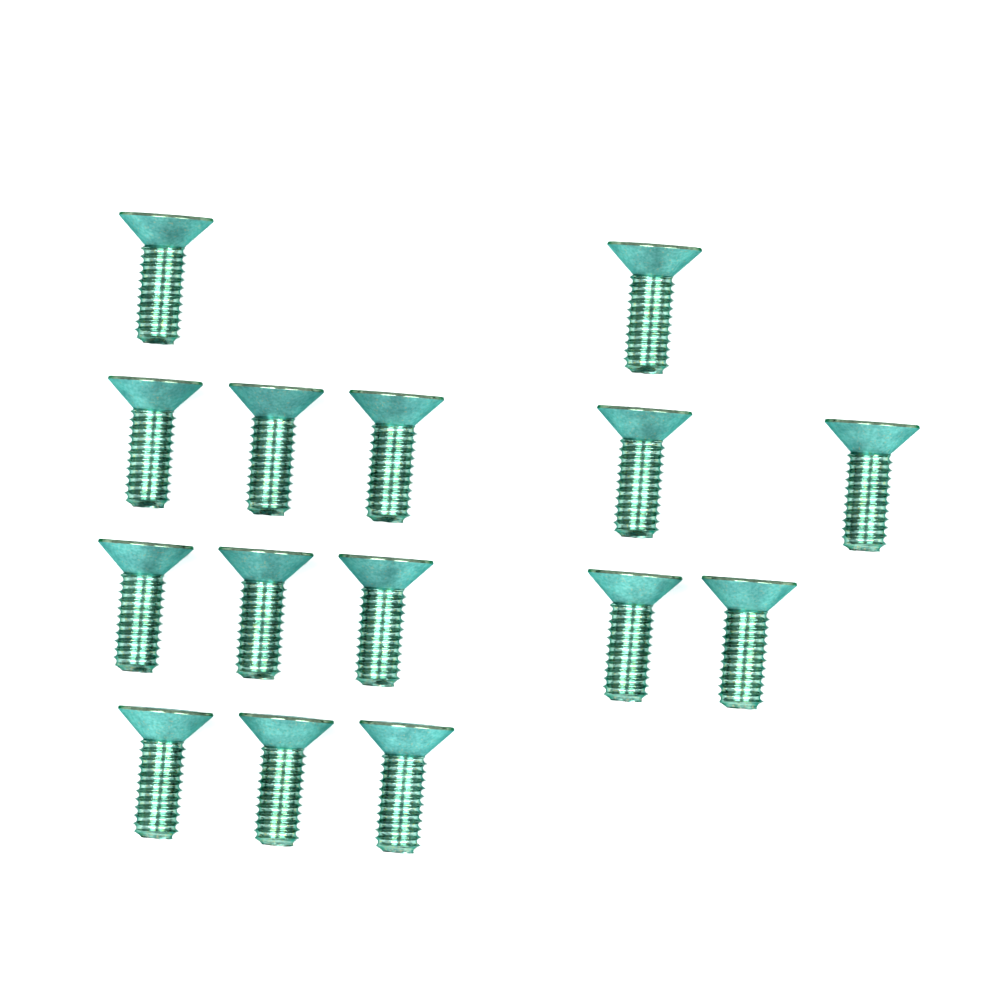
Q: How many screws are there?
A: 15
